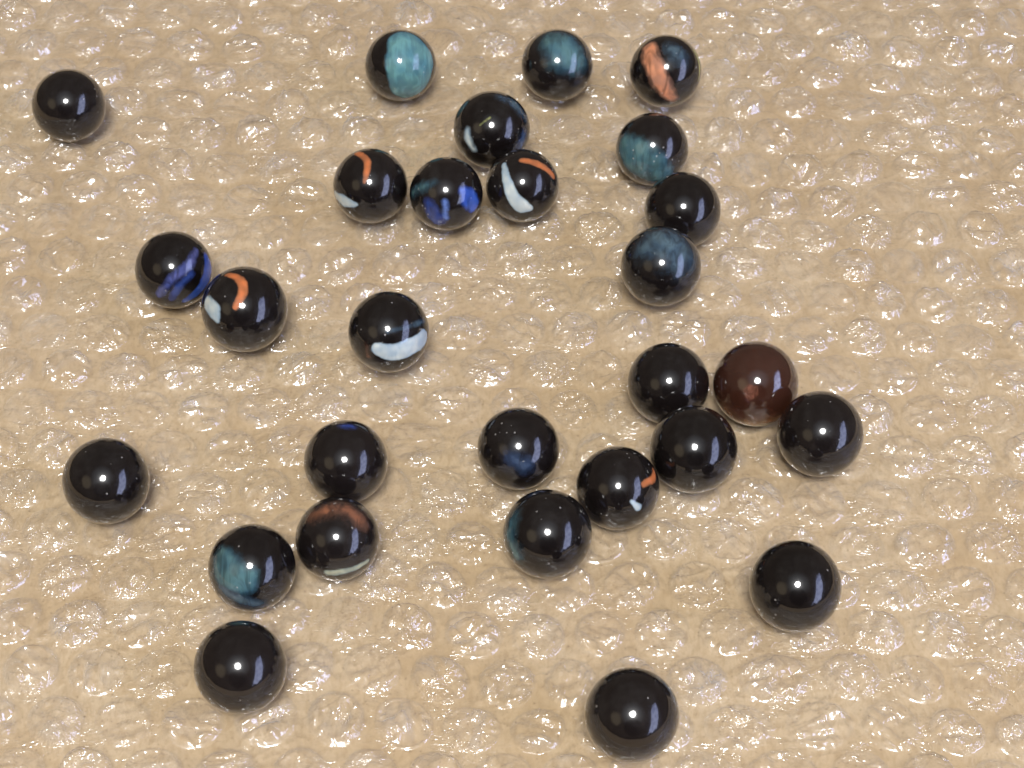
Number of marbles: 28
